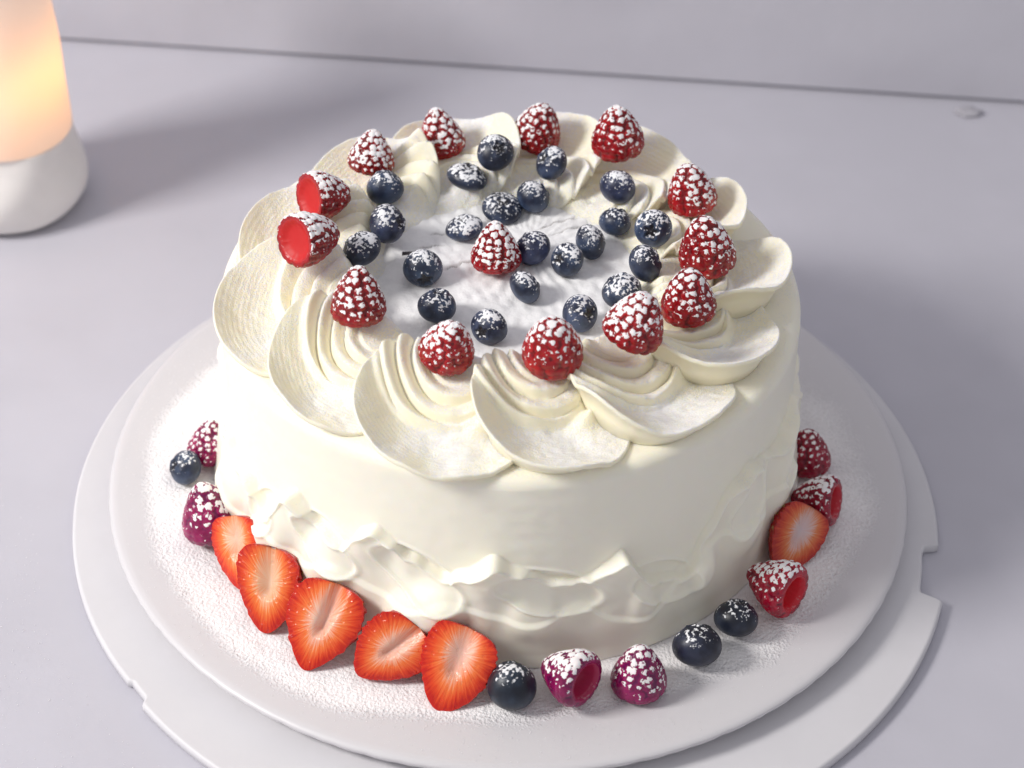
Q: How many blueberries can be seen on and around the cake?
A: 26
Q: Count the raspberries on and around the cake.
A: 21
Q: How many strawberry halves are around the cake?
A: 6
